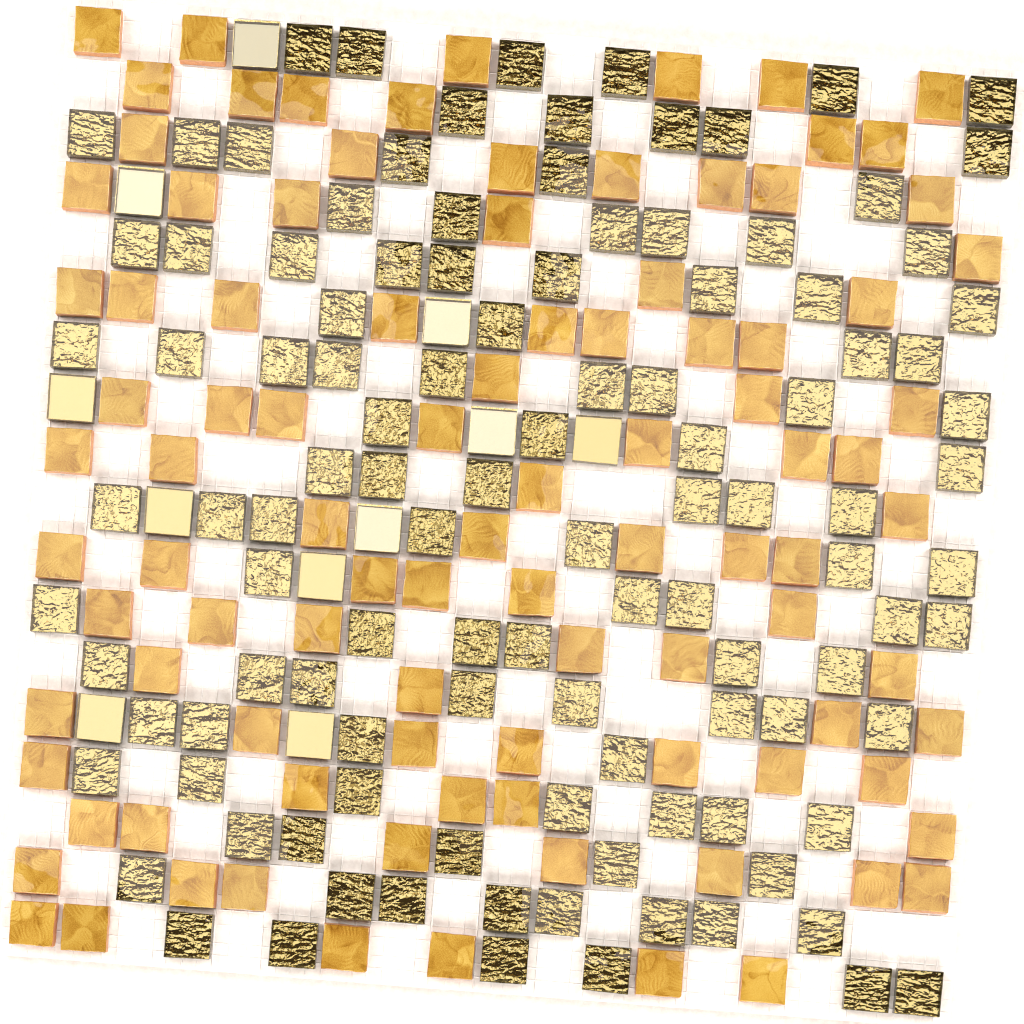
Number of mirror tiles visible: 11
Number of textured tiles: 111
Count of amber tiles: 97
